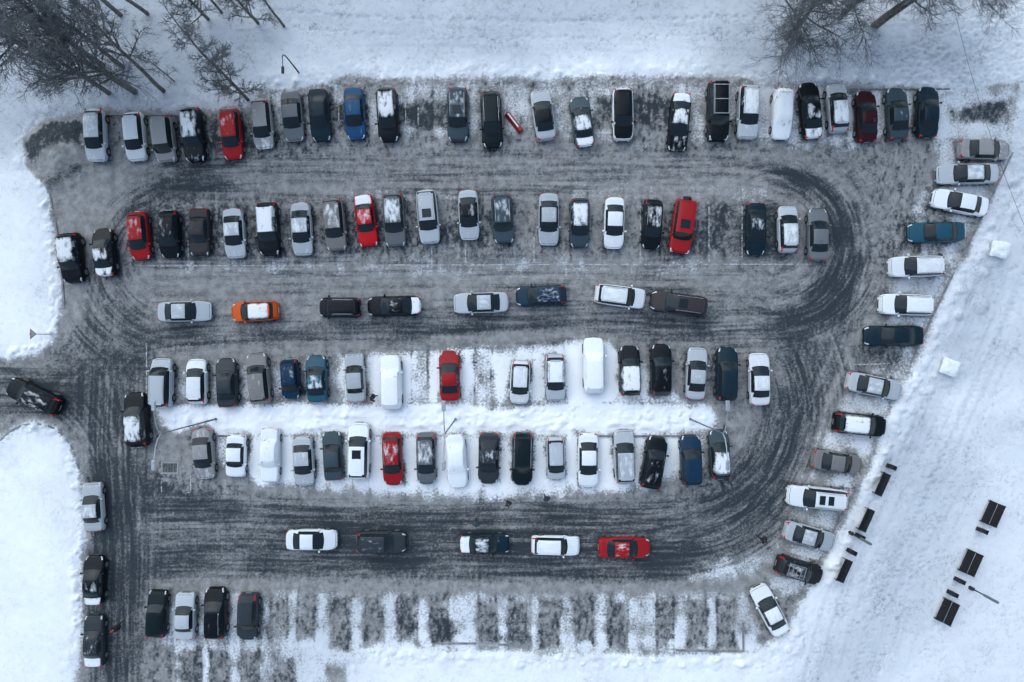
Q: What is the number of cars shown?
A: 116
